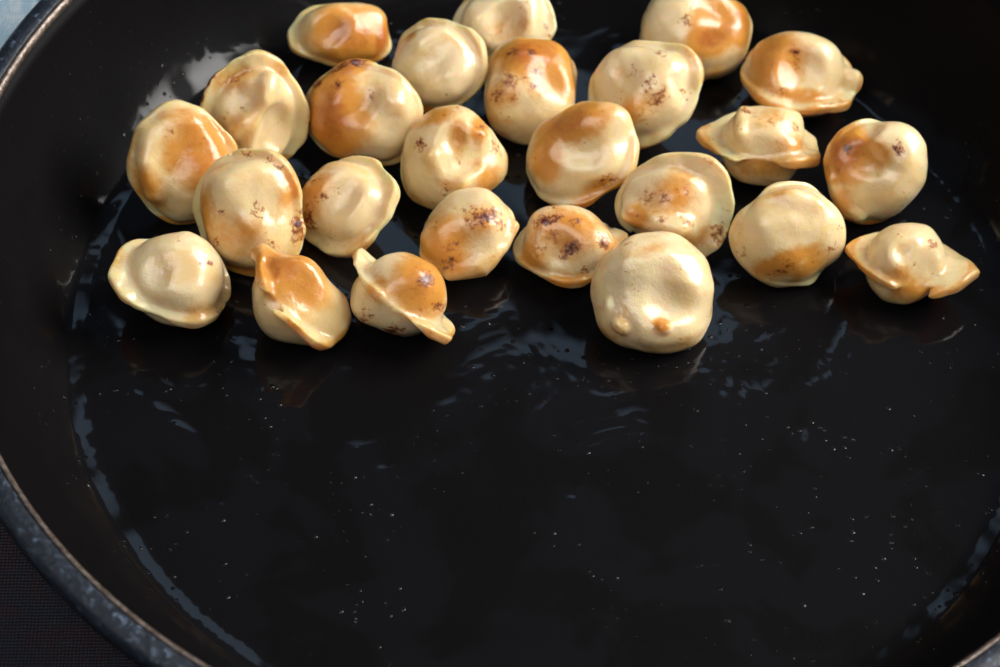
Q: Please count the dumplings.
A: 25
